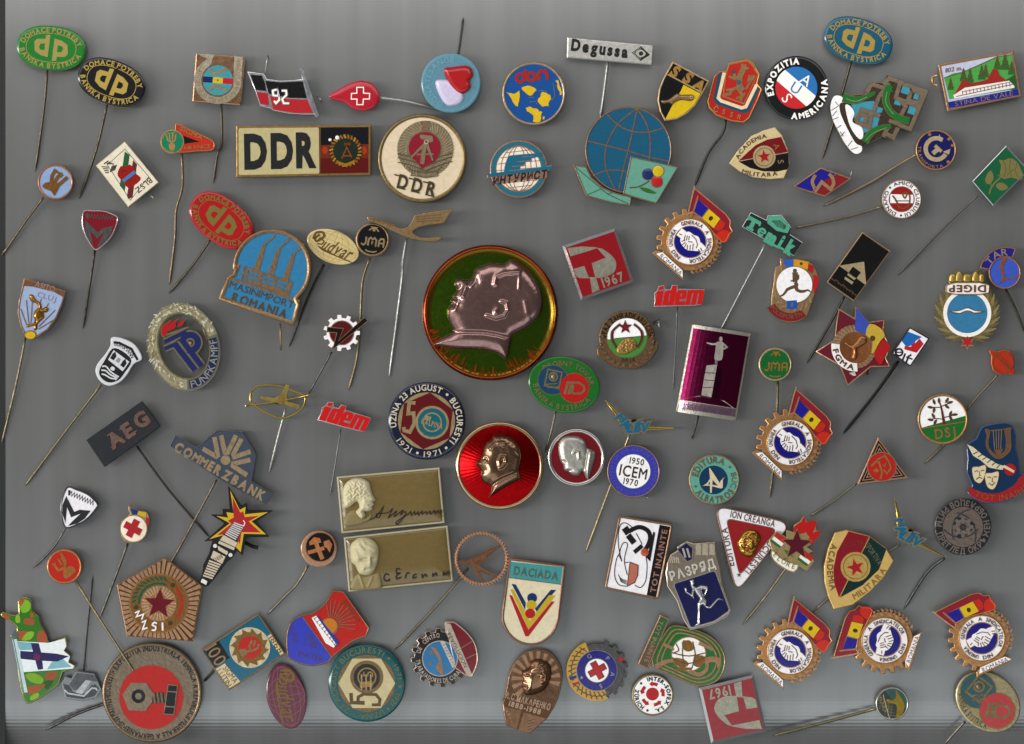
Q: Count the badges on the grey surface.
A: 101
